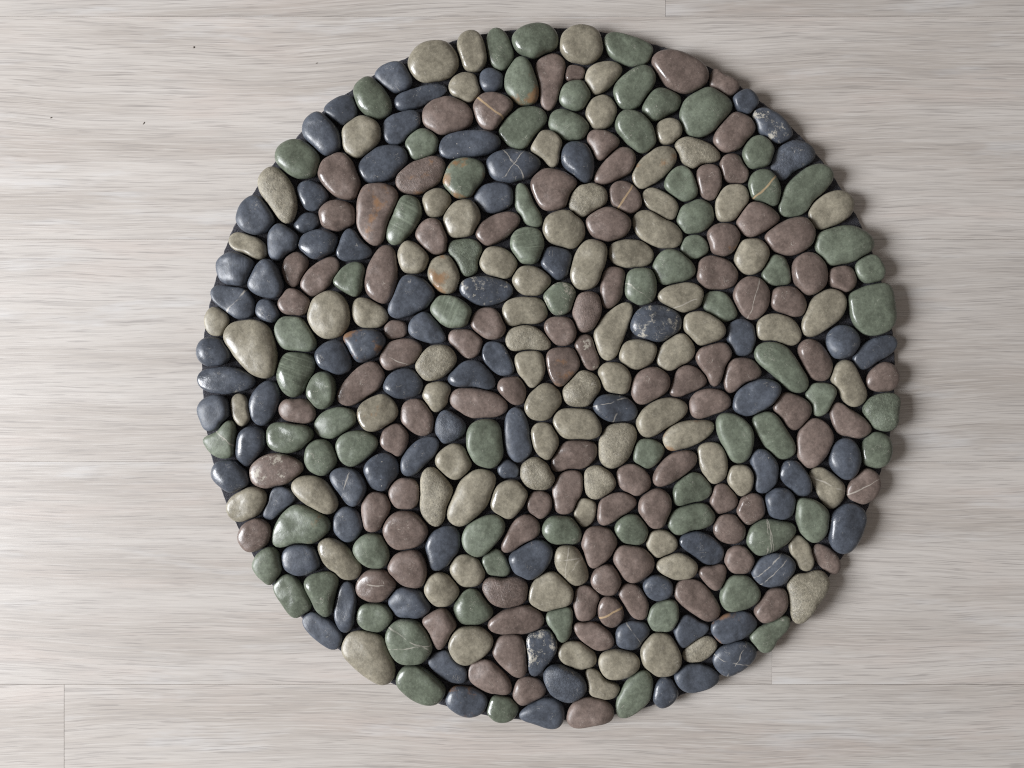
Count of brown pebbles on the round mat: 95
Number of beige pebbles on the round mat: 83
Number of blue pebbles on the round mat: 78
